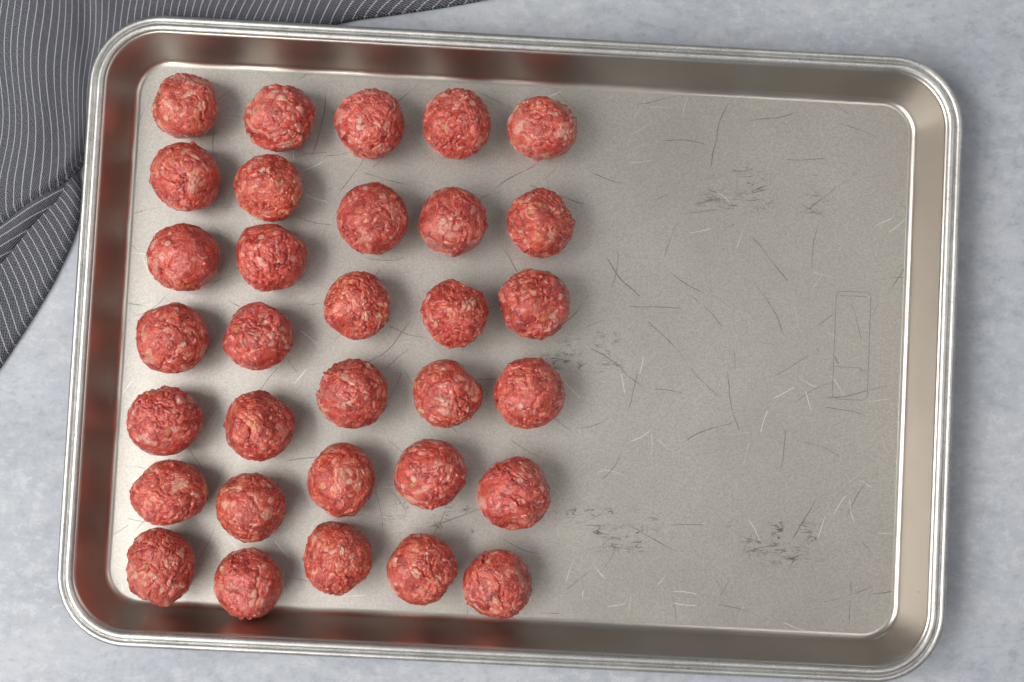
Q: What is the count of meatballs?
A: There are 32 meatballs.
